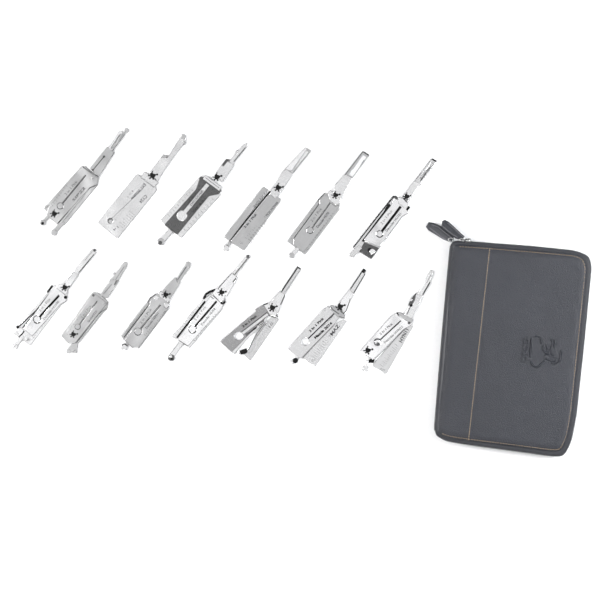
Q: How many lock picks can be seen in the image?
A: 13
